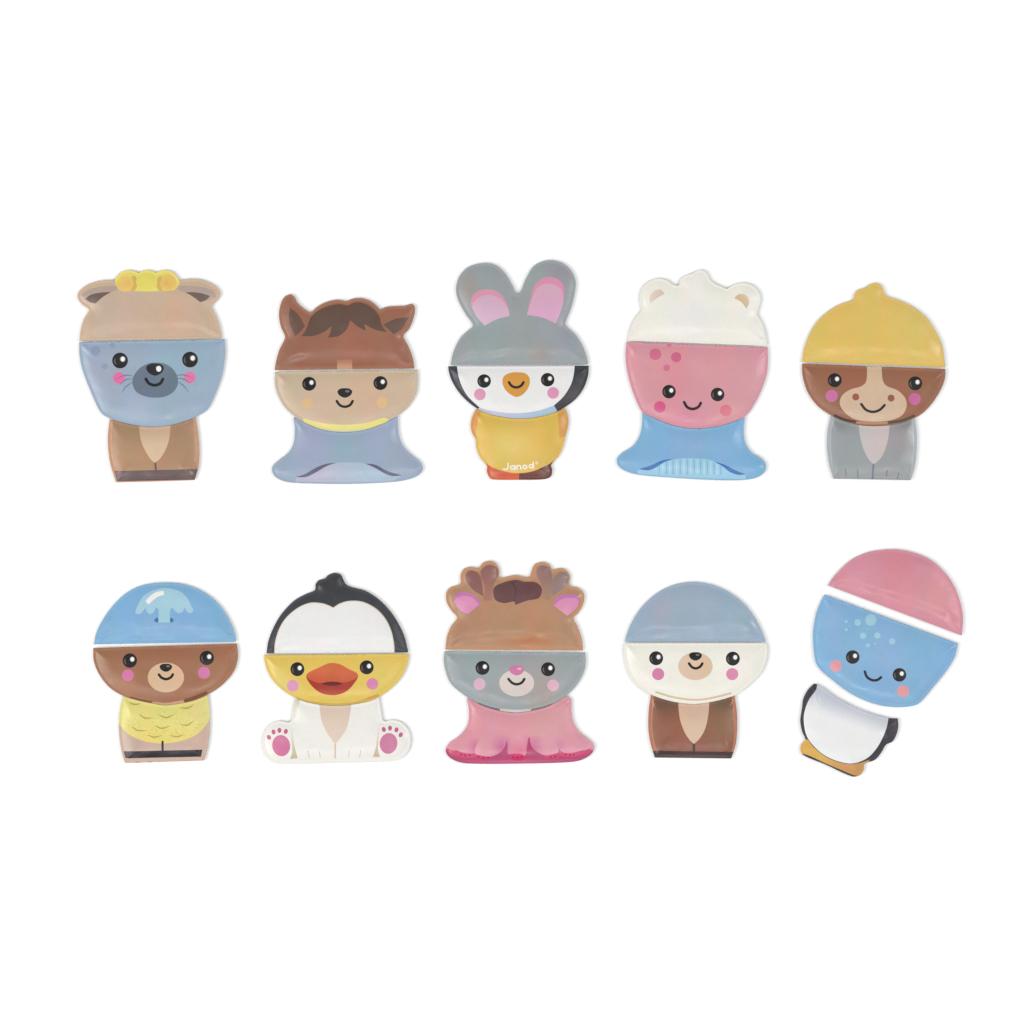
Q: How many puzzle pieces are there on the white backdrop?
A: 30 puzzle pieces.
